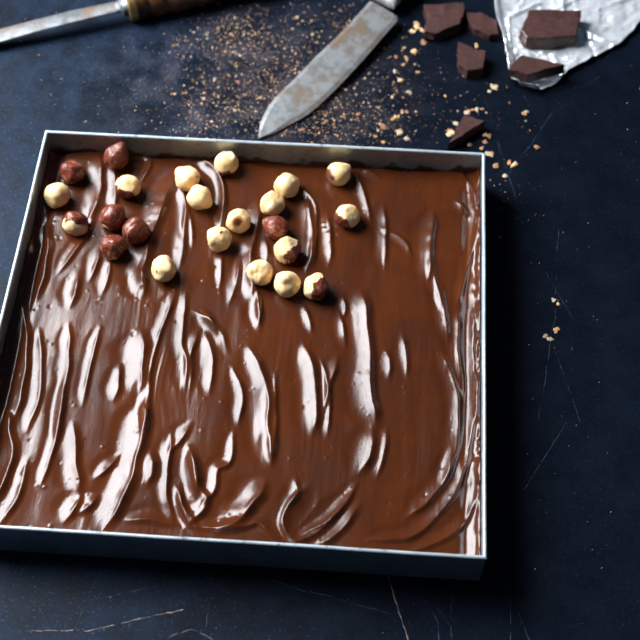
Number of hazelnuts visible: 23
